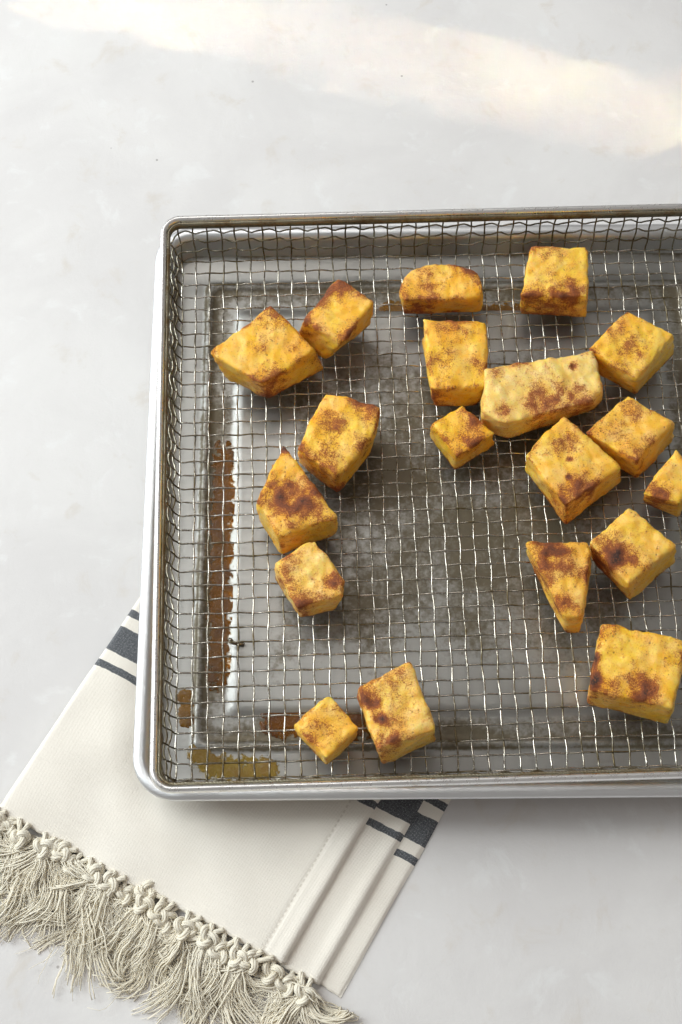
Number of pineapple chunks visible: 19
